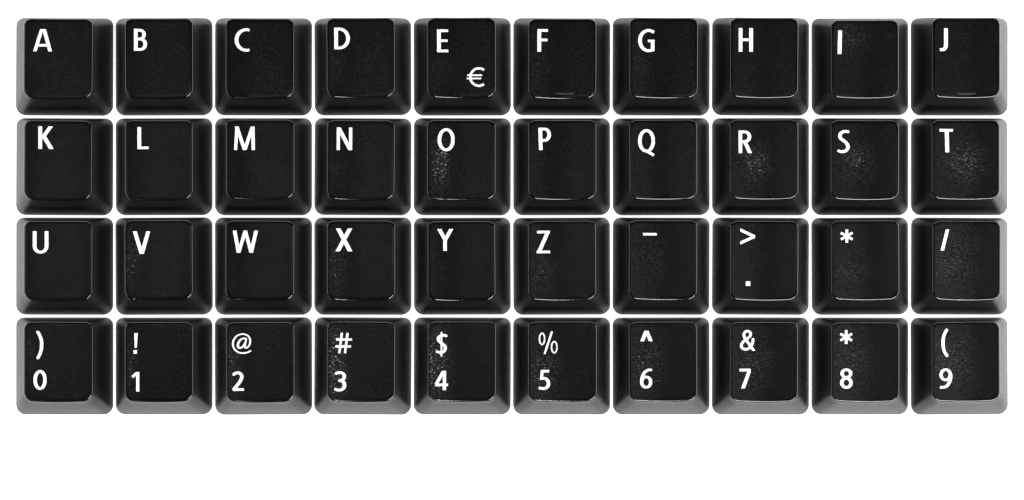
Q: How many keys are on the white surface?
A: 40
